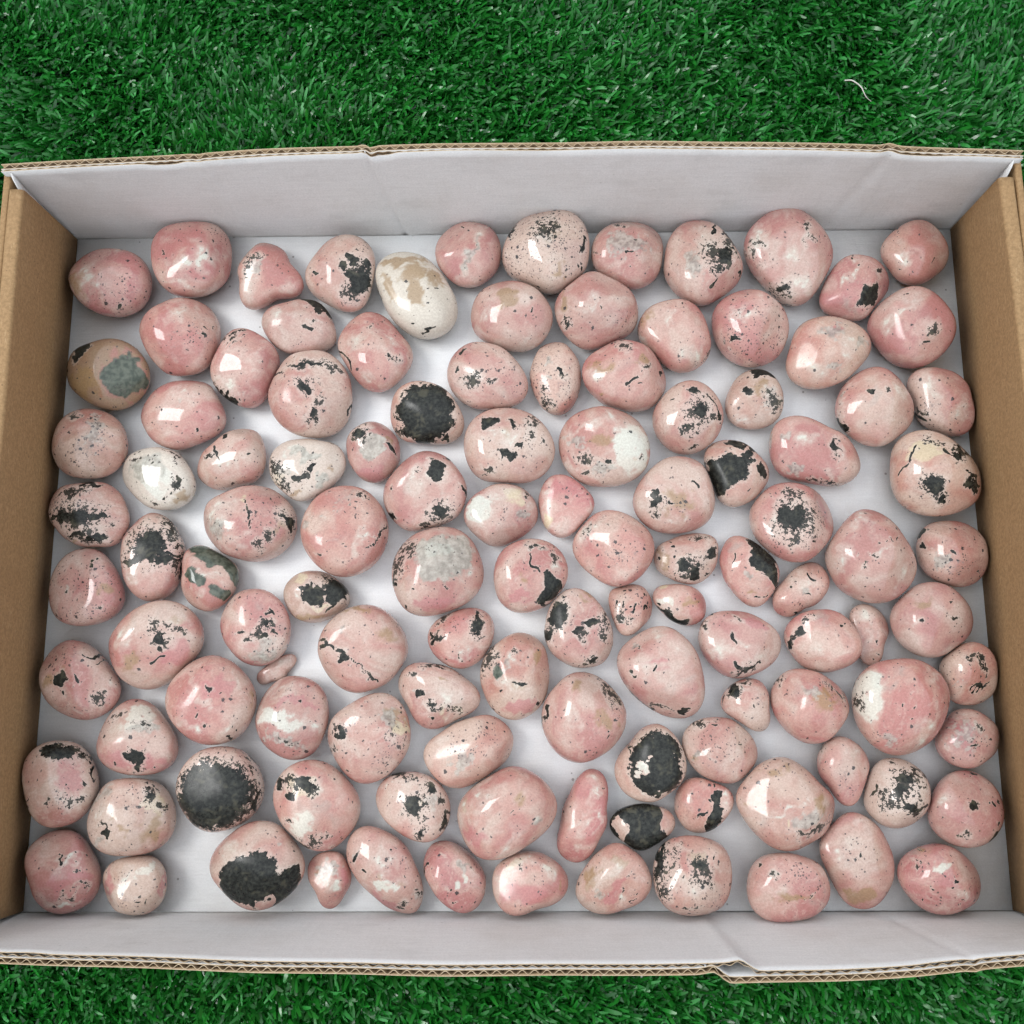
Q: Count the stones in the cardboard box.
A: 117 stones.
